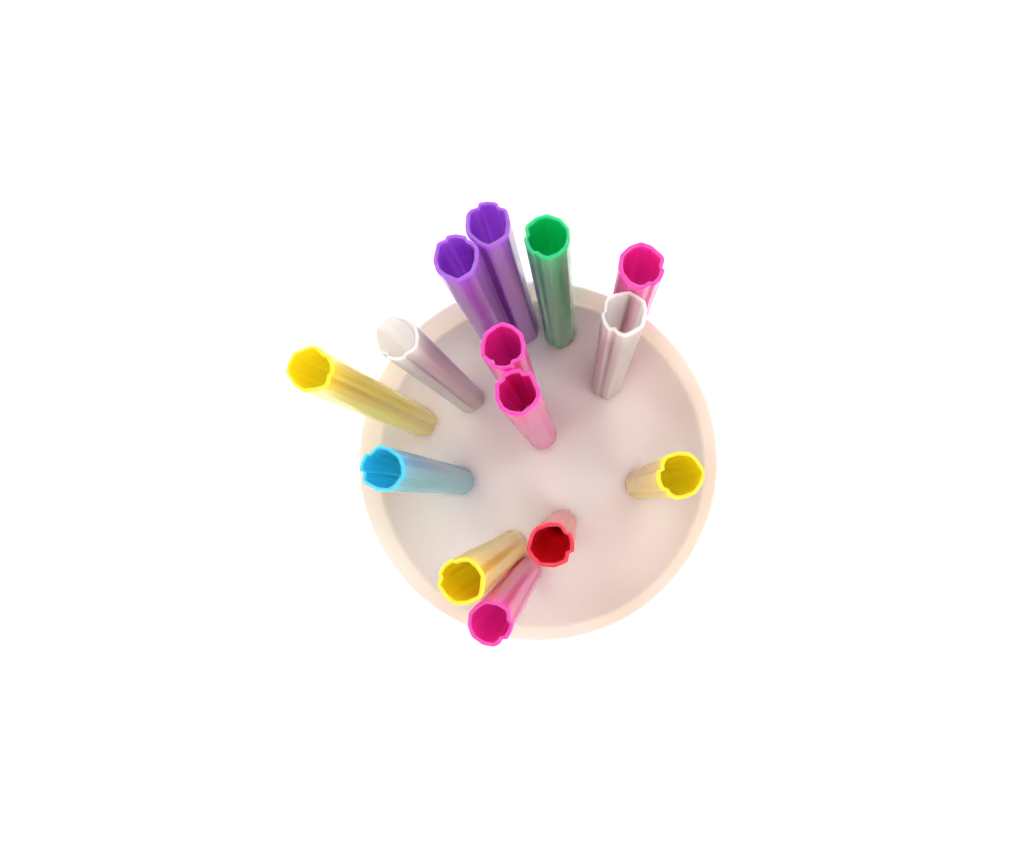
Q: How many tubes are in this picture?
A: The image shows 14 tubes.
